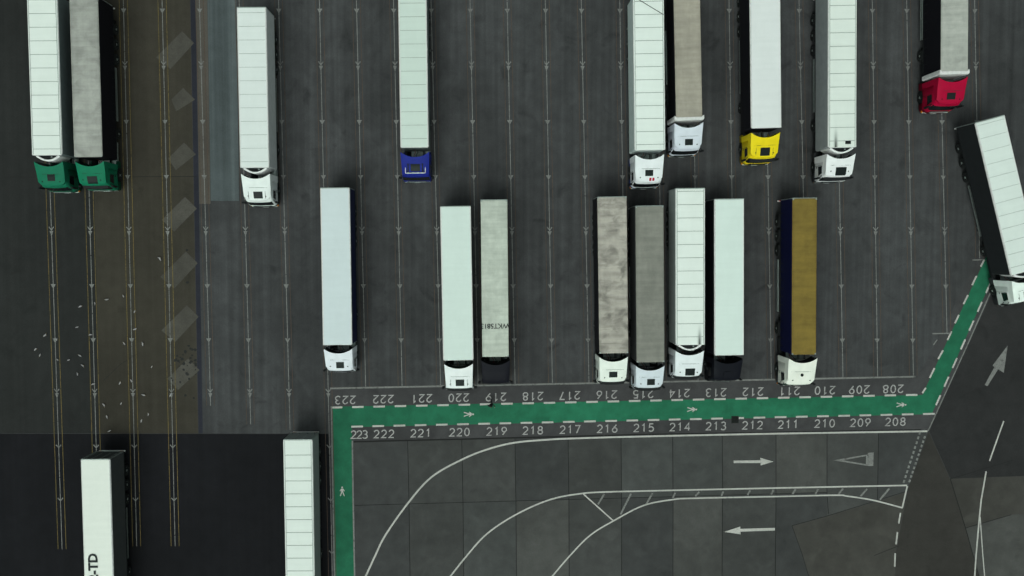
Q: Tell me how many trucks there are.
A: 20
